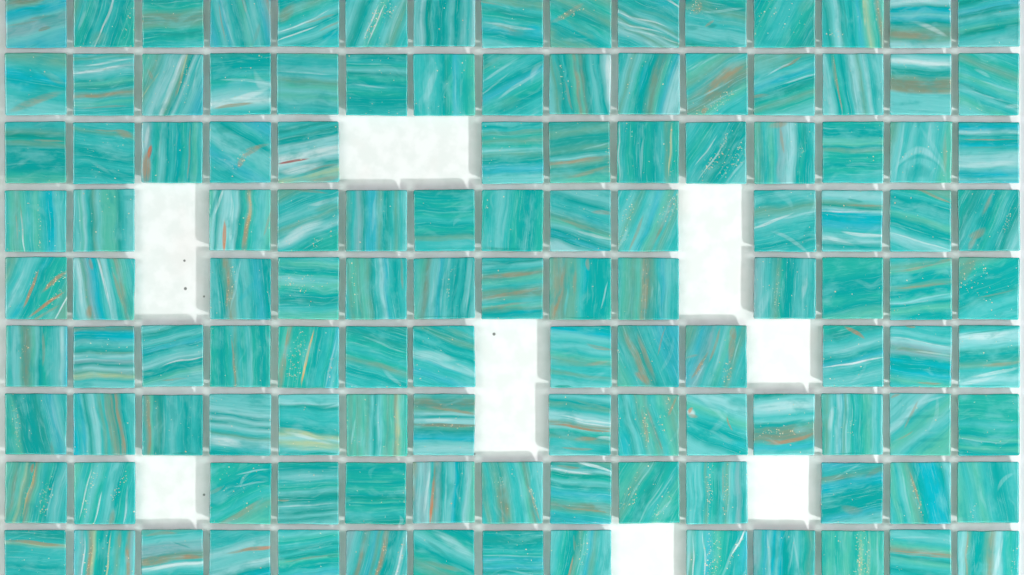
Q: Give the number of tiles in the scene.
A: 123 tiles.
